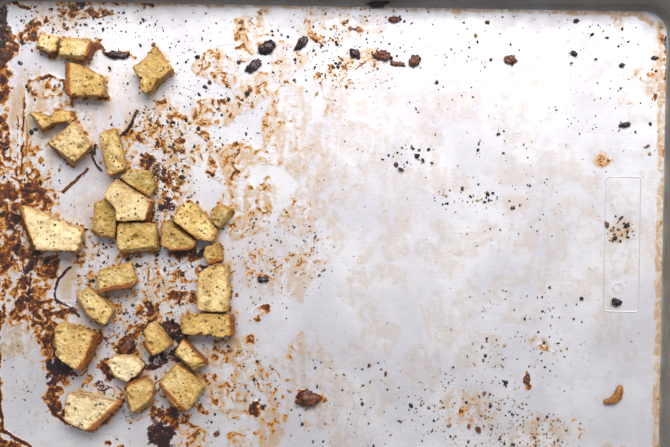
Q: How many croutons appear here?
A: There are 27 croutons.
